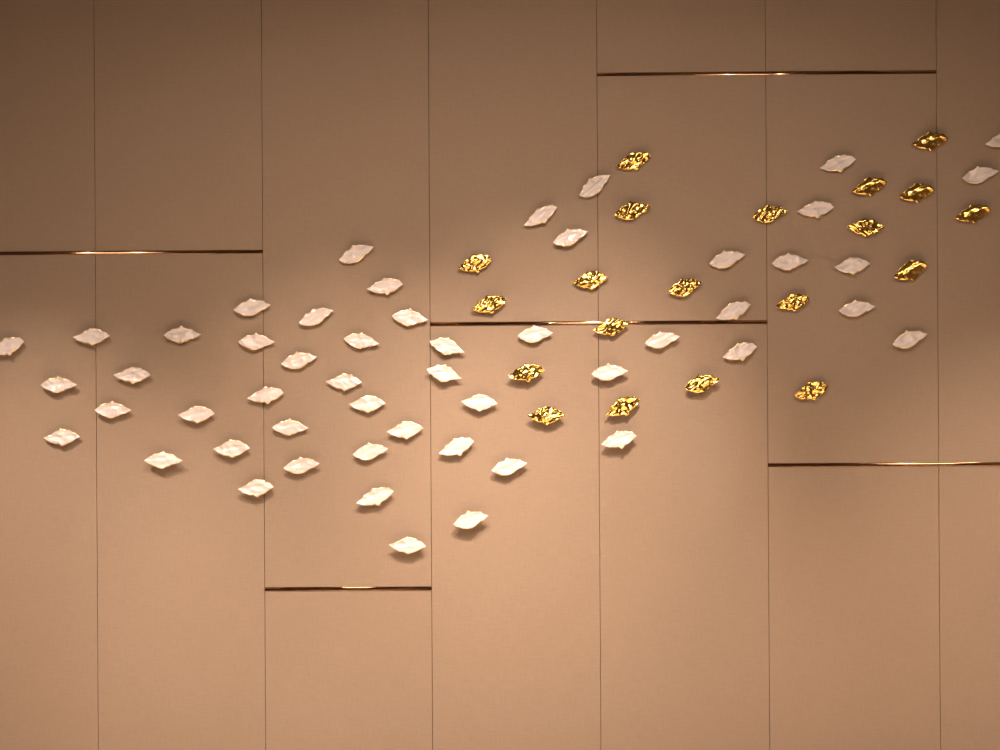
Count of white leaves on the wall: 52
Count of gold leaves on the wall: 20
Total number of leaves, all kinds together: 72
